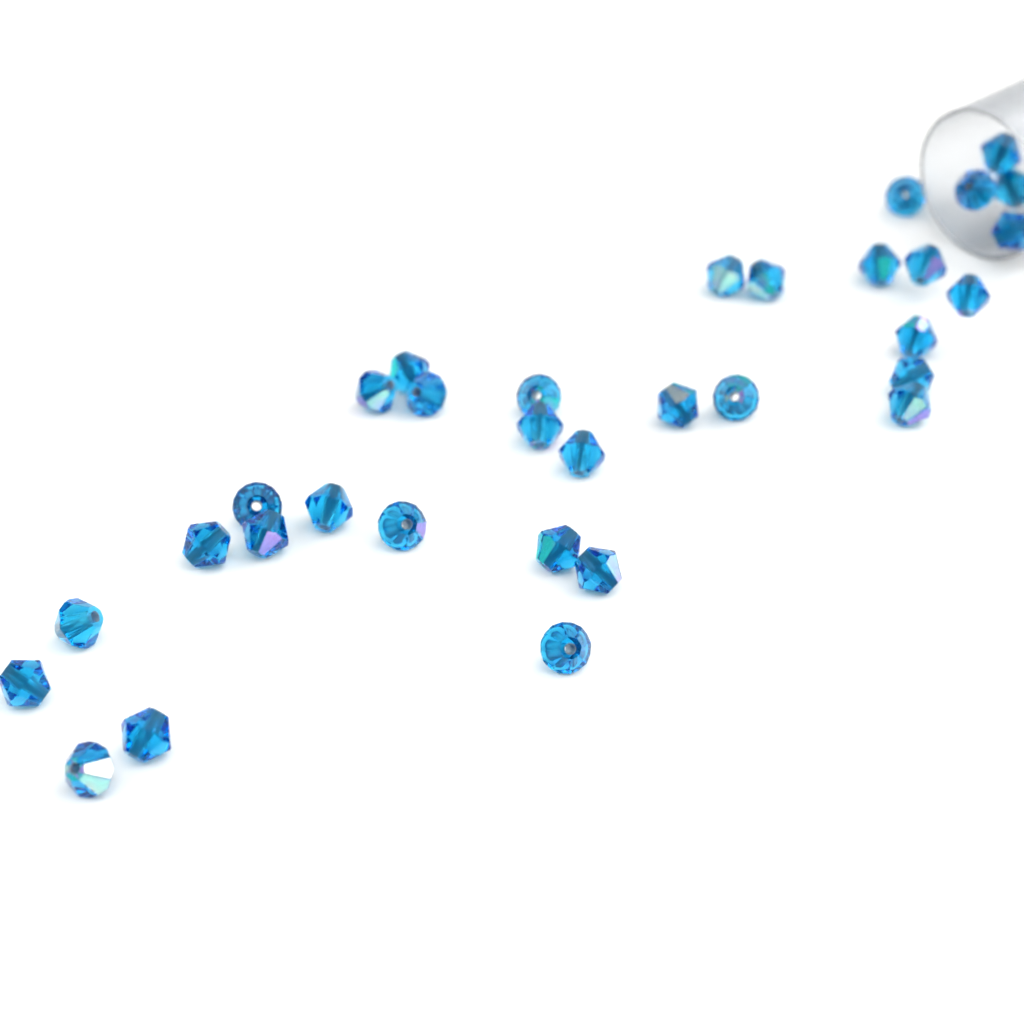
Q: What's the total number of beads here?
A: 33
